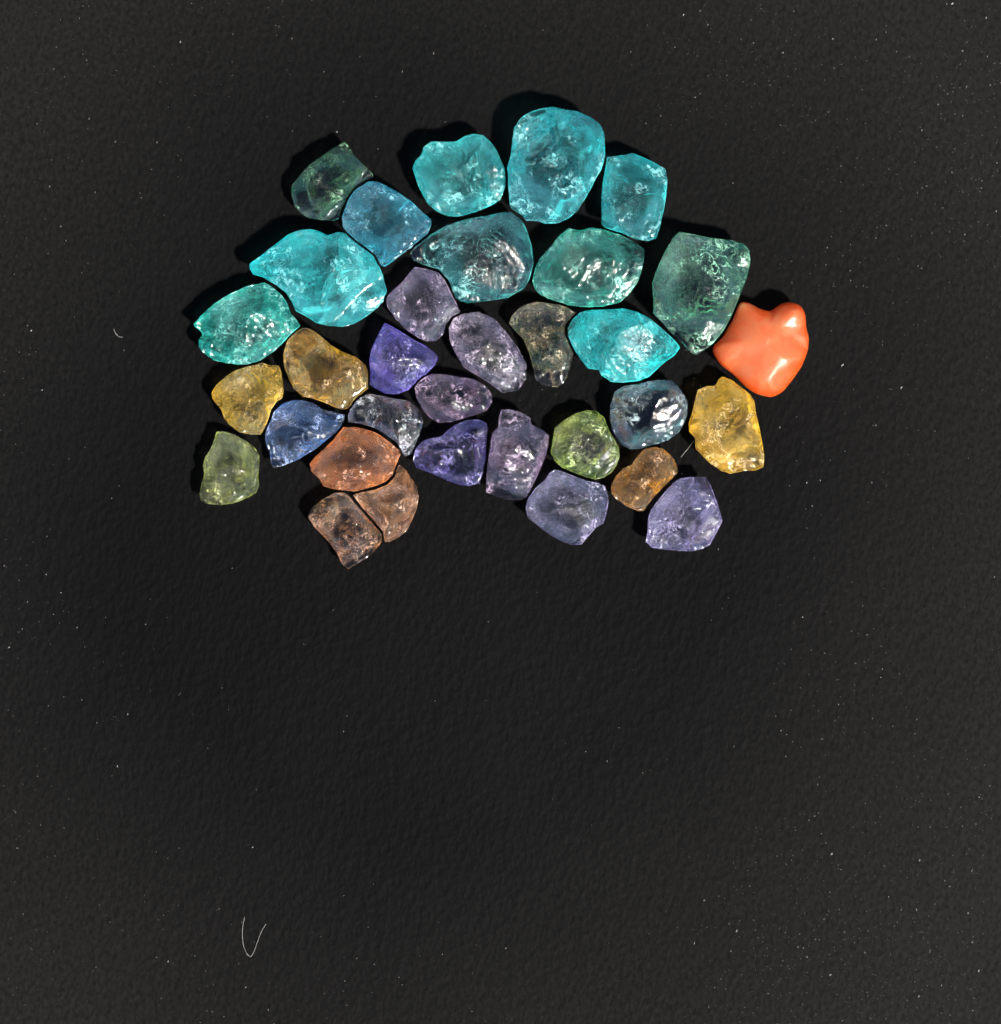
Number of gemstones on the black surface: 33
